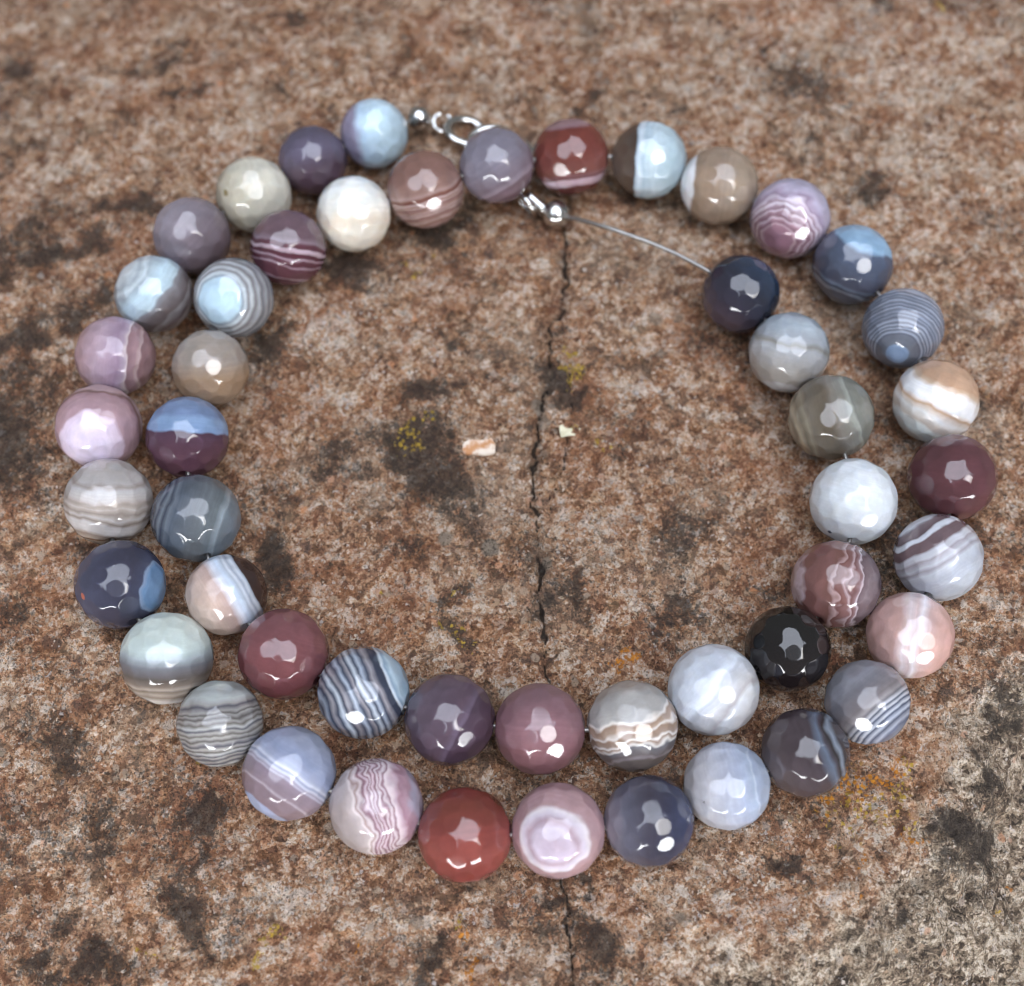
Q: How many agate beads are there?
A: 50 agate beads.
